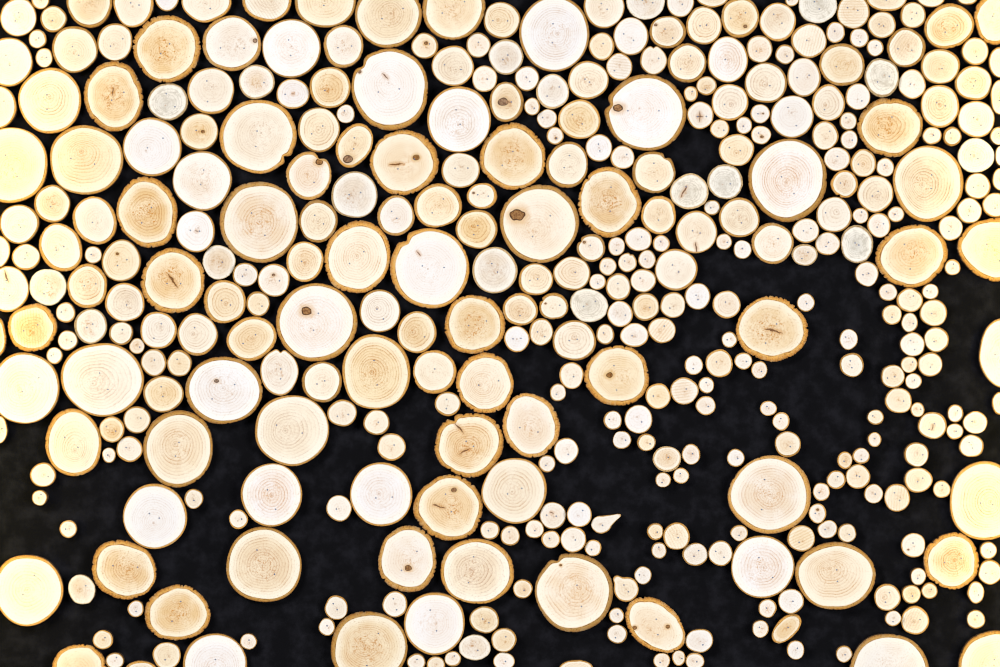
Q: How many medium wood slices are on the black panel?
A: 104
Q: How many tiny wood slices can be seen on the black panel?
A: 126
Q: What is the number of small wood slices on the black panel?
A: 116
